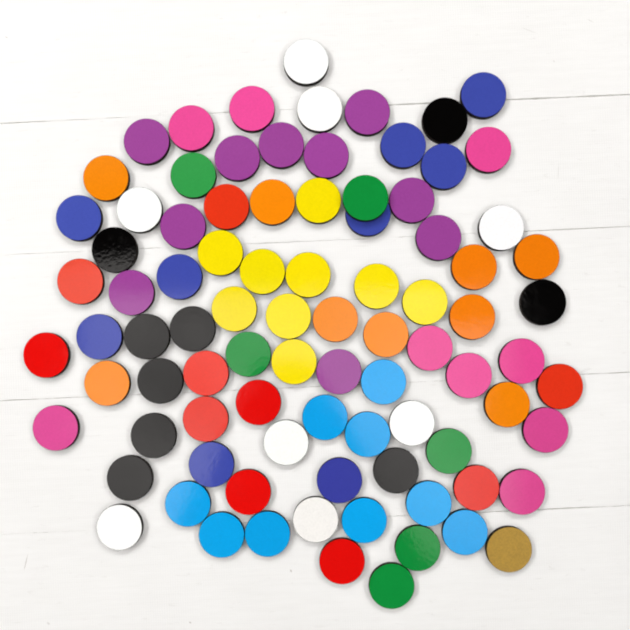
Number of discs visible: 89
